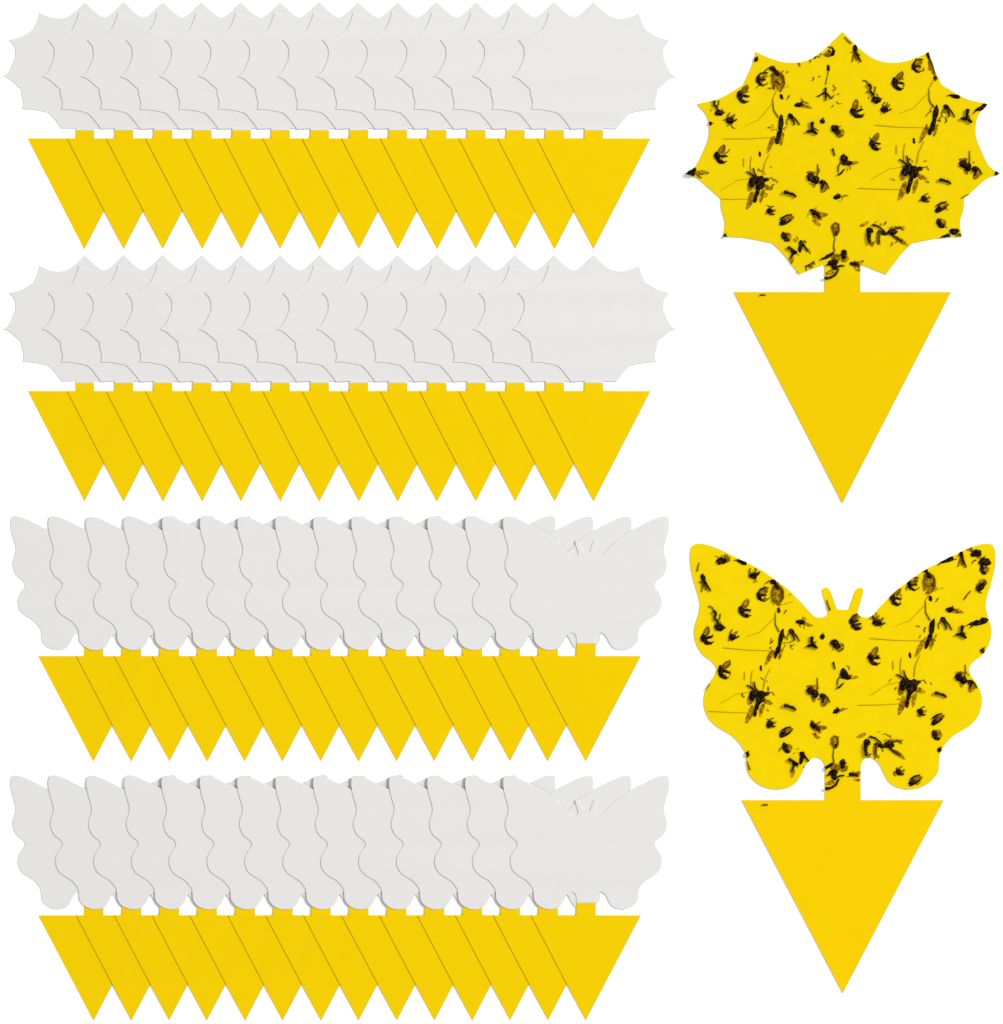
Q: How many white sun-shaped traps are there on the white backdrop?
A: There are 28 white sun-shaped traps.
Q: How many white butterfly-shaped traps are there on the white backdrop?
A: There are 28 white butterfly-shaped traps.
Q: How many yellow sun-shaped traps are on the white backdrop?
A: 1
